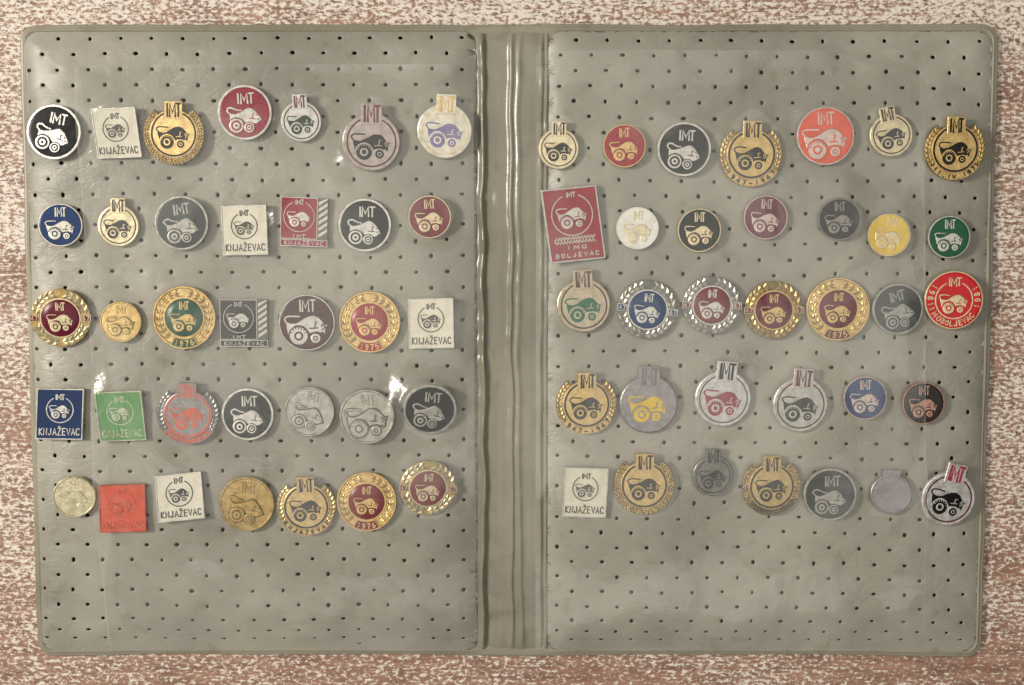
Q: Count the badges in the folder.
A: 69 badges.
